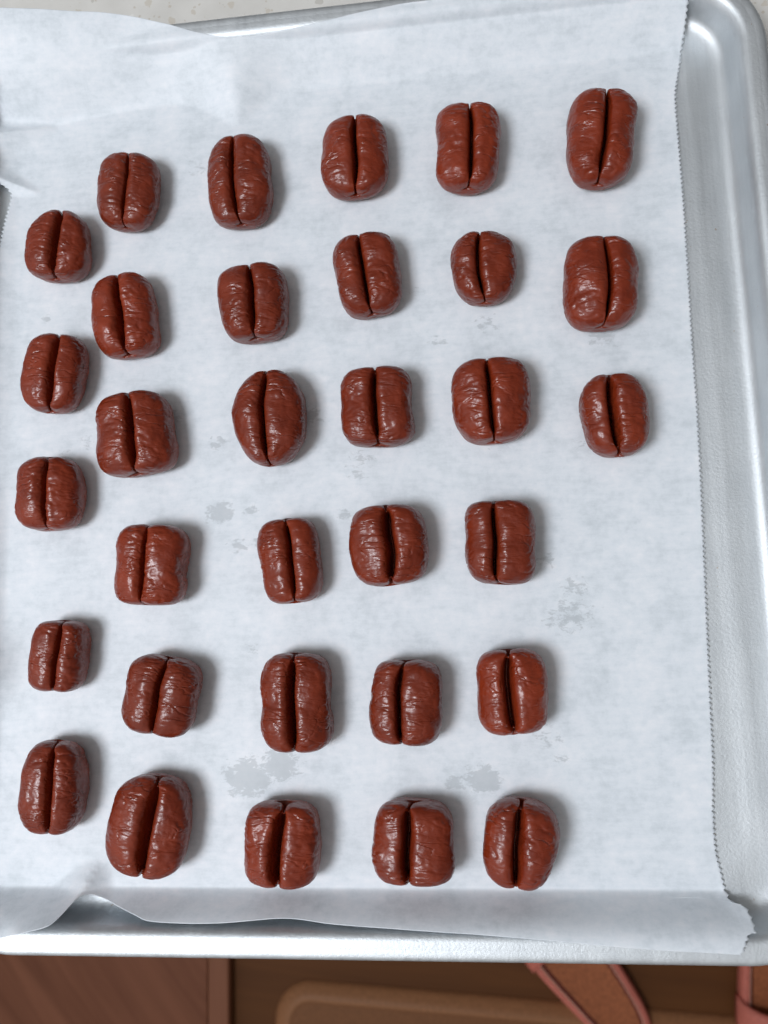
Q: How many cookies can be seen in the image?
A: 32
